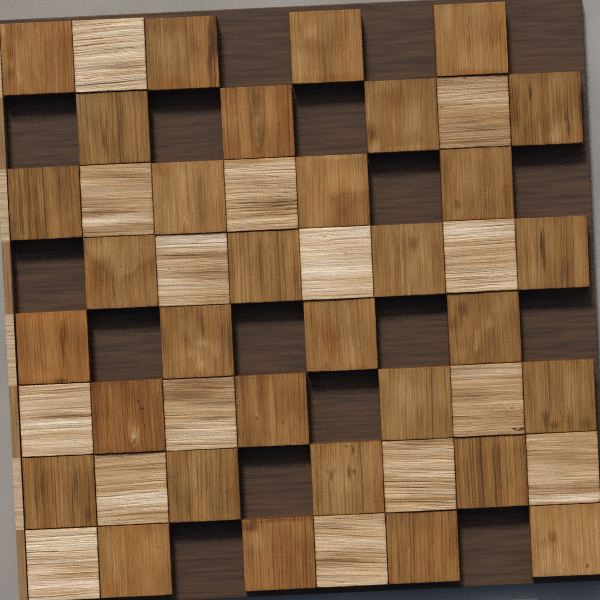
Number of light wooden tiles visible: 15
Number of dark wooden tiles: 32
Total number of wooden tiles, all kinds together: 47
